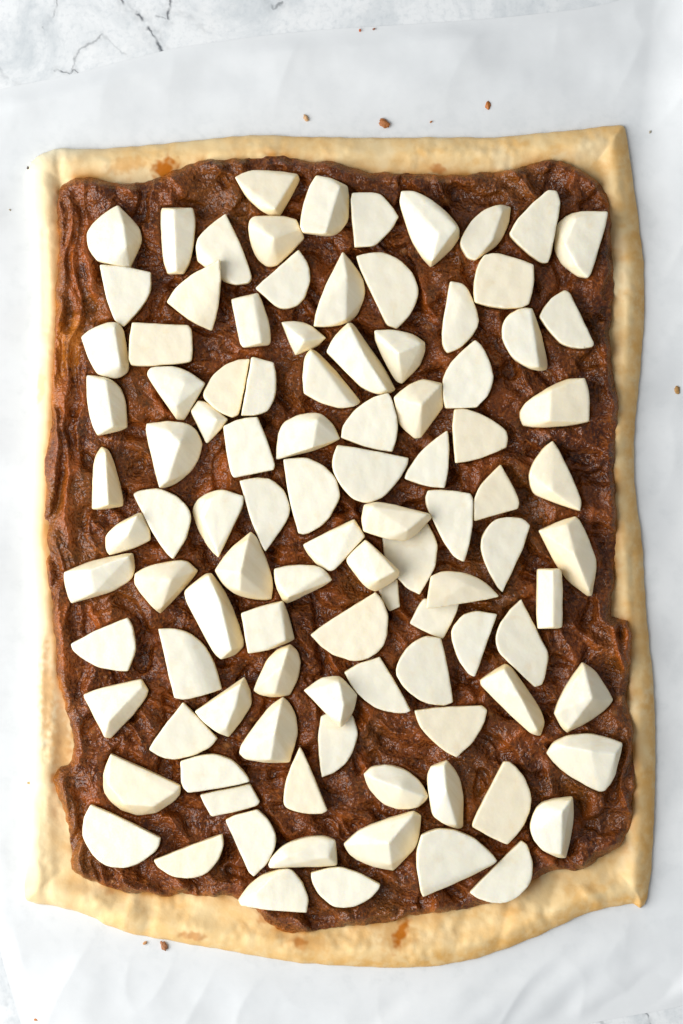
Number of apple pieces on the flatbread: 102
